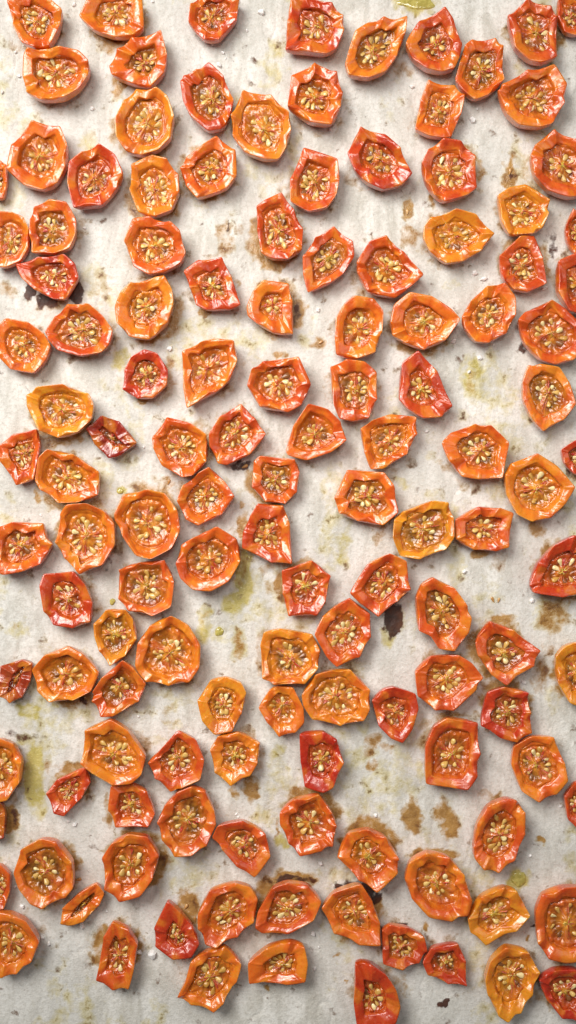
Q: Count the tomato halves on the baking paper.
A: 131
